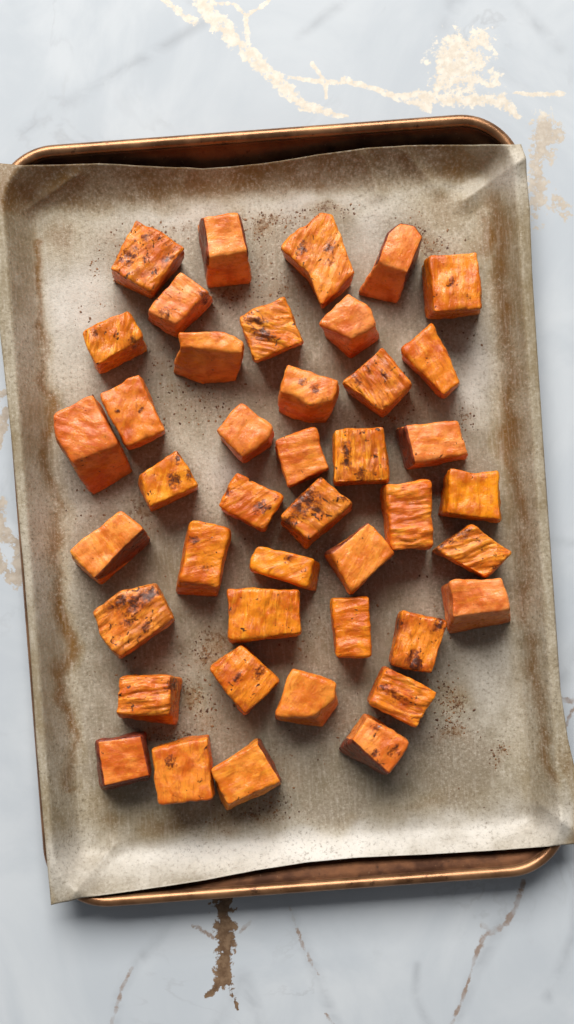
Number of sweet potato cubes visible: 42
